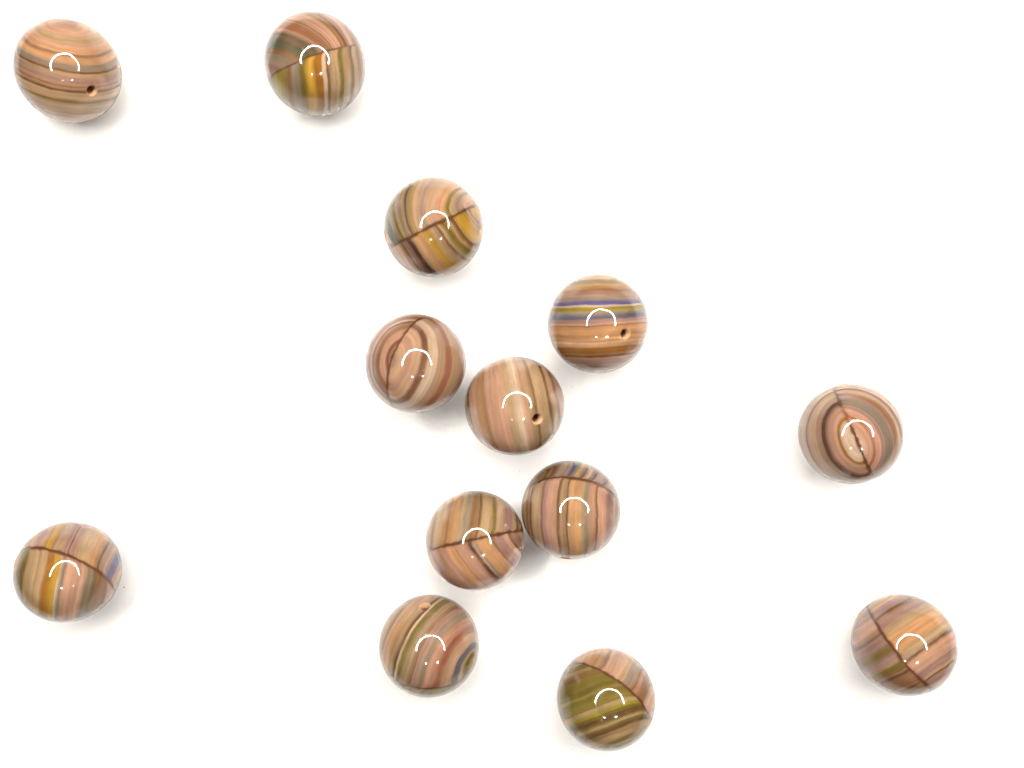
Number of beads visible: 13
